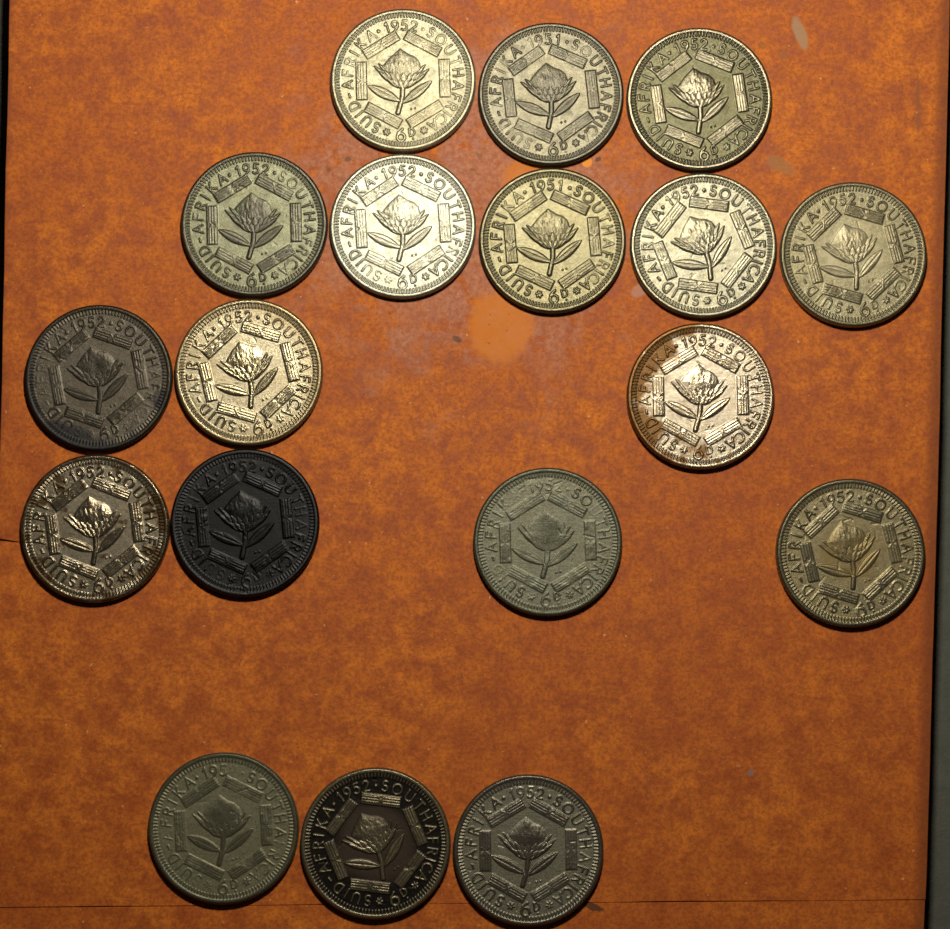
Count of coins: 18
